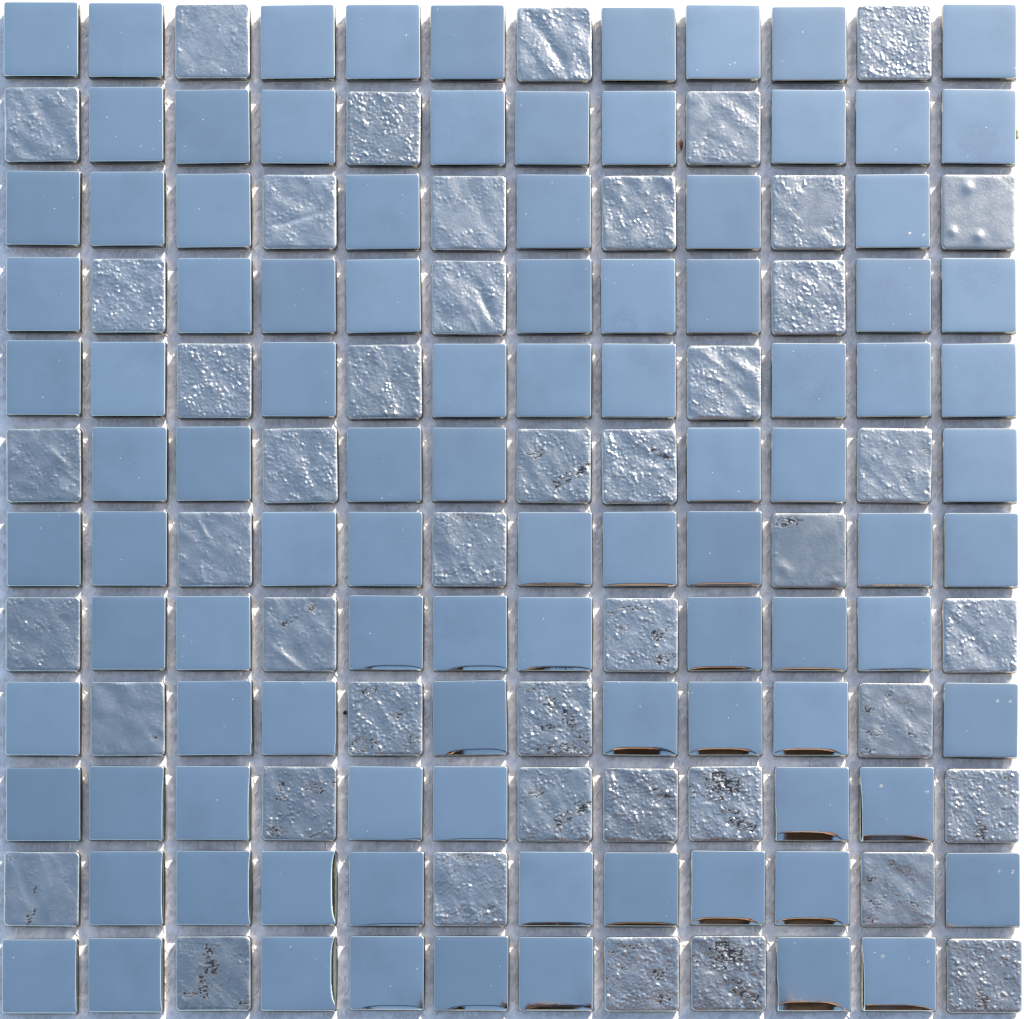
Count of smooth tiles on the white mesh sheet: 99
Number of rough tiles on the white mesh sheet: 45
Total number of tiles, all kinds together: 144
